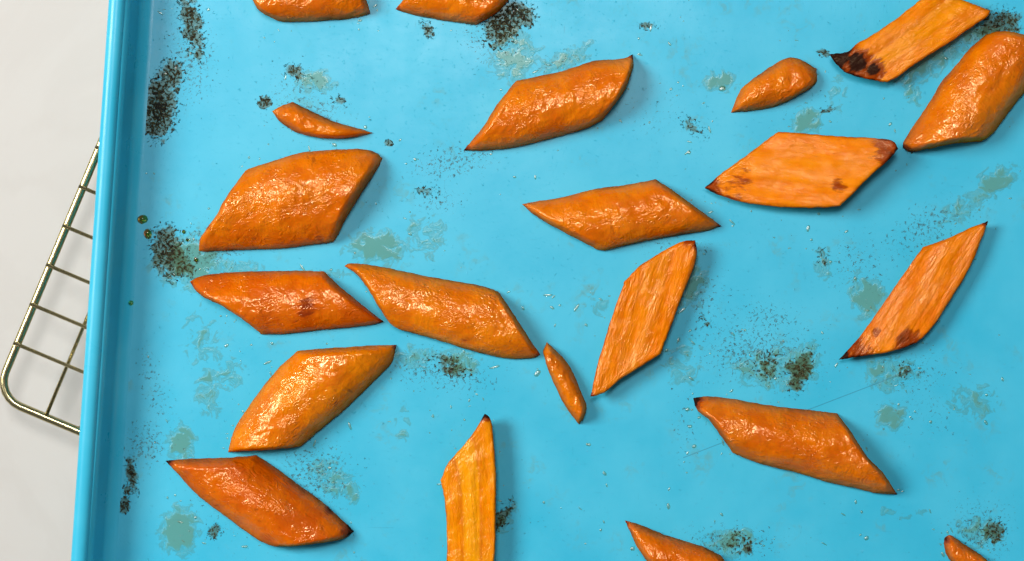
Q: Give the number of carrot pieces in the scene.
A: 21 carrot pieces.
